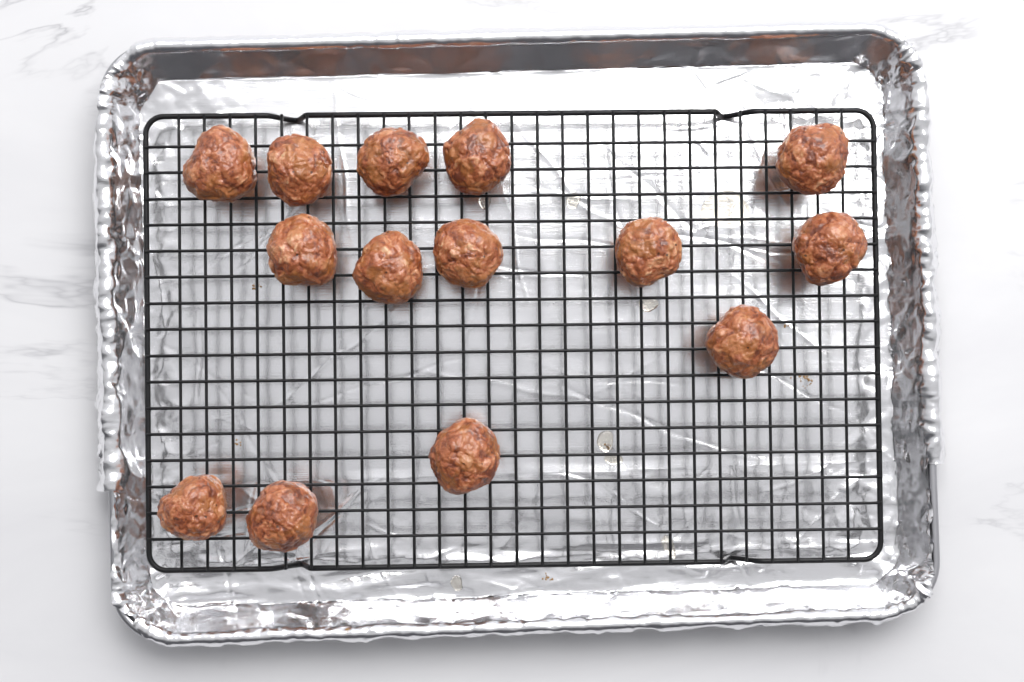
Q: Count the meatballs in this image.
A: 14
